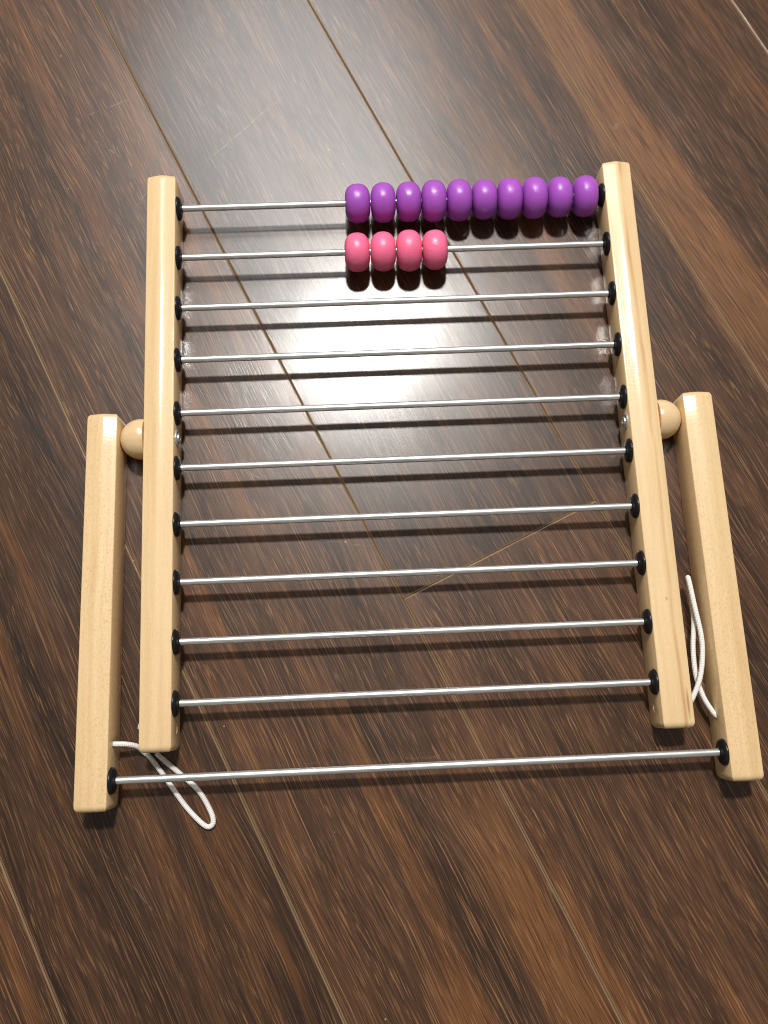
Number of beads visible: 14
